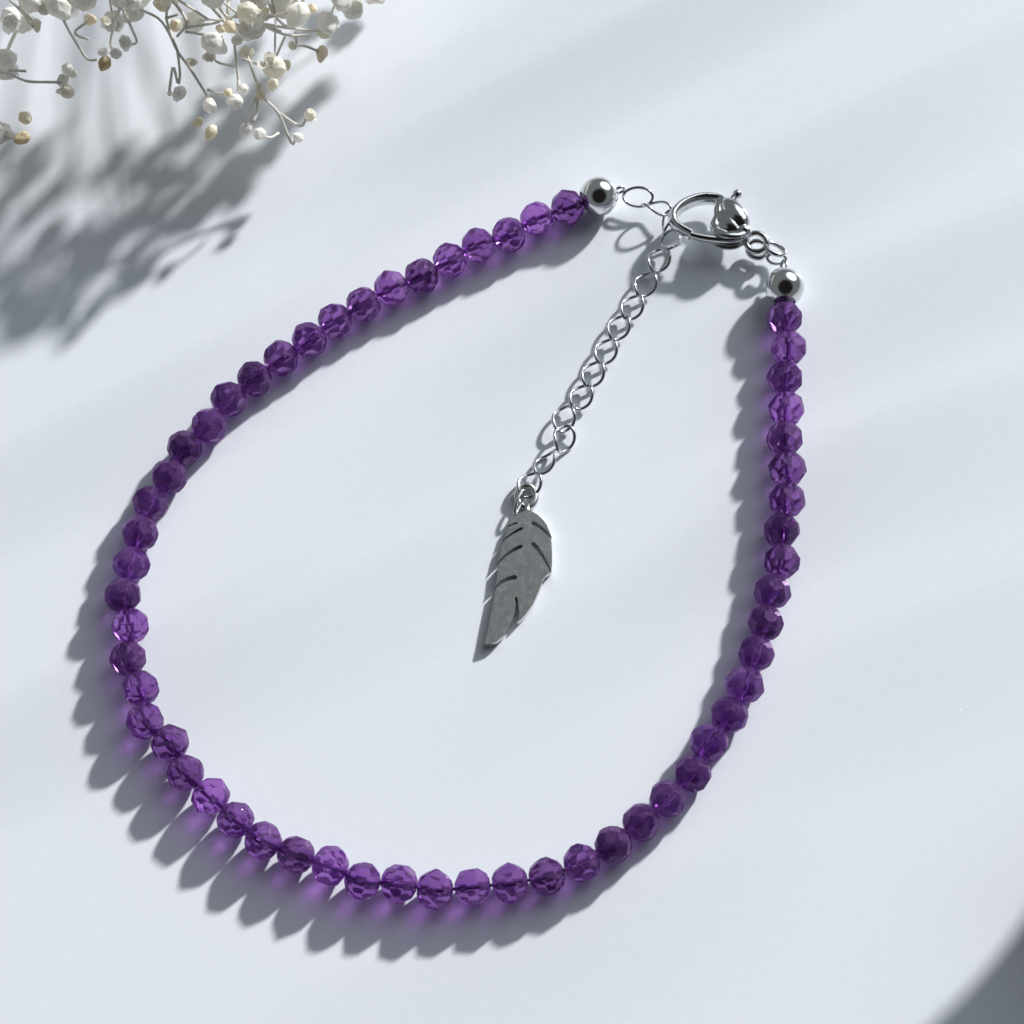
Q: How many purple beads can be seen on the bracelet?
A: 57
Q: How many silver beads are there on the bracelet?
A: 2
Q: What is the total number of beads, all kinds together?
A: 59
